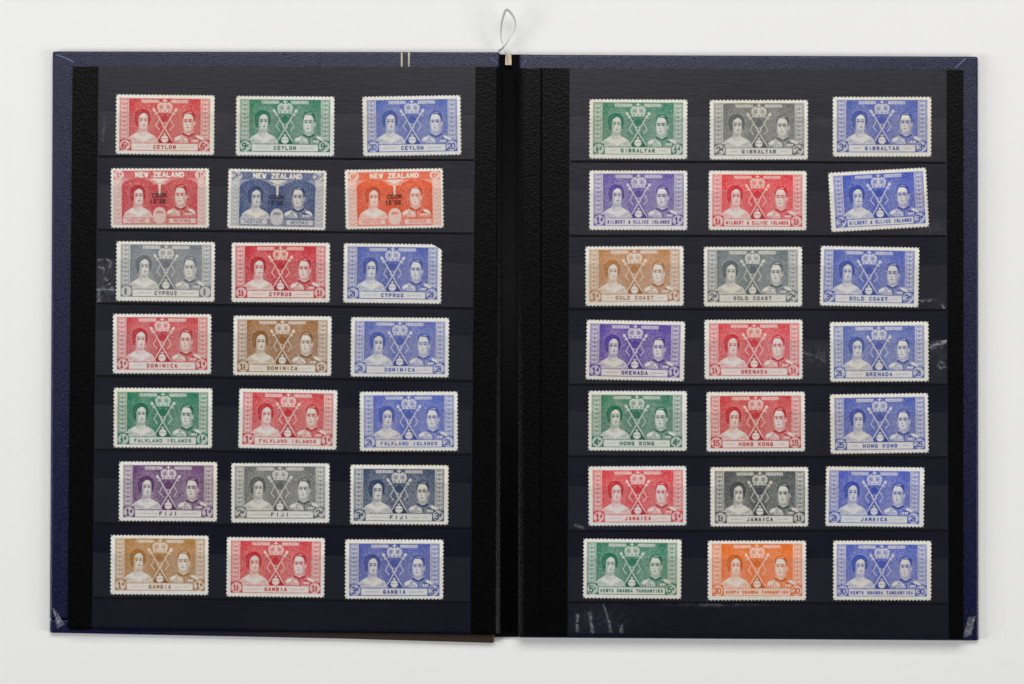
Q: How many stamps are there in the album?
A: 42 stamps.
